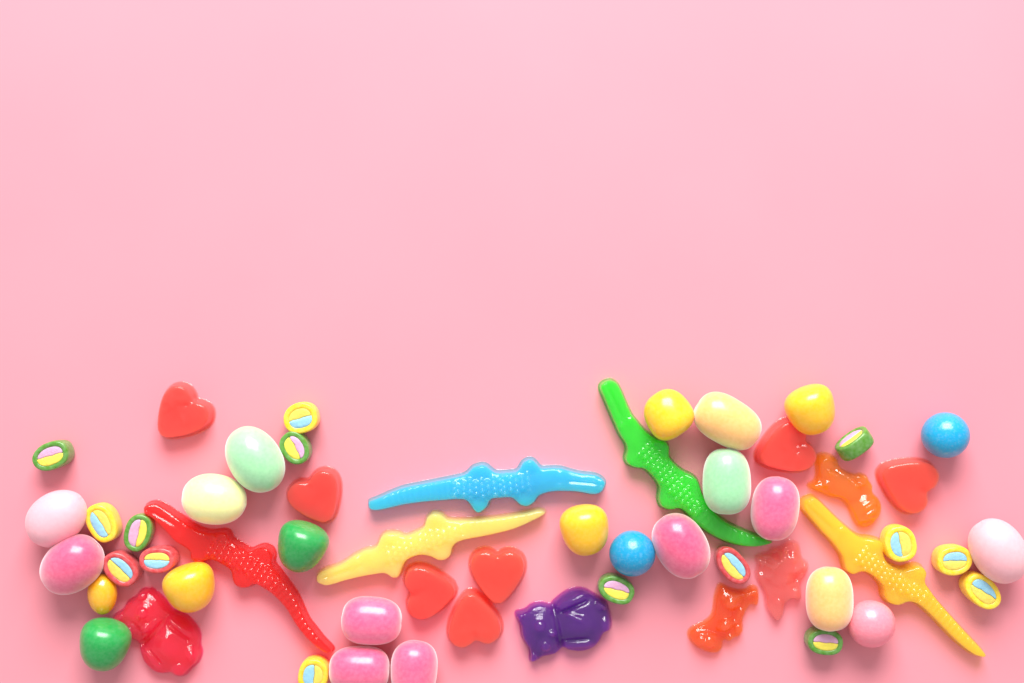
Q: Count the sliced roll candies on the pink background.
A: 15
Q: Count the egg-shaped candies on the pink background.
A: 14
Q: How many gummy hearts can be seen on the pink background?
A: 7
